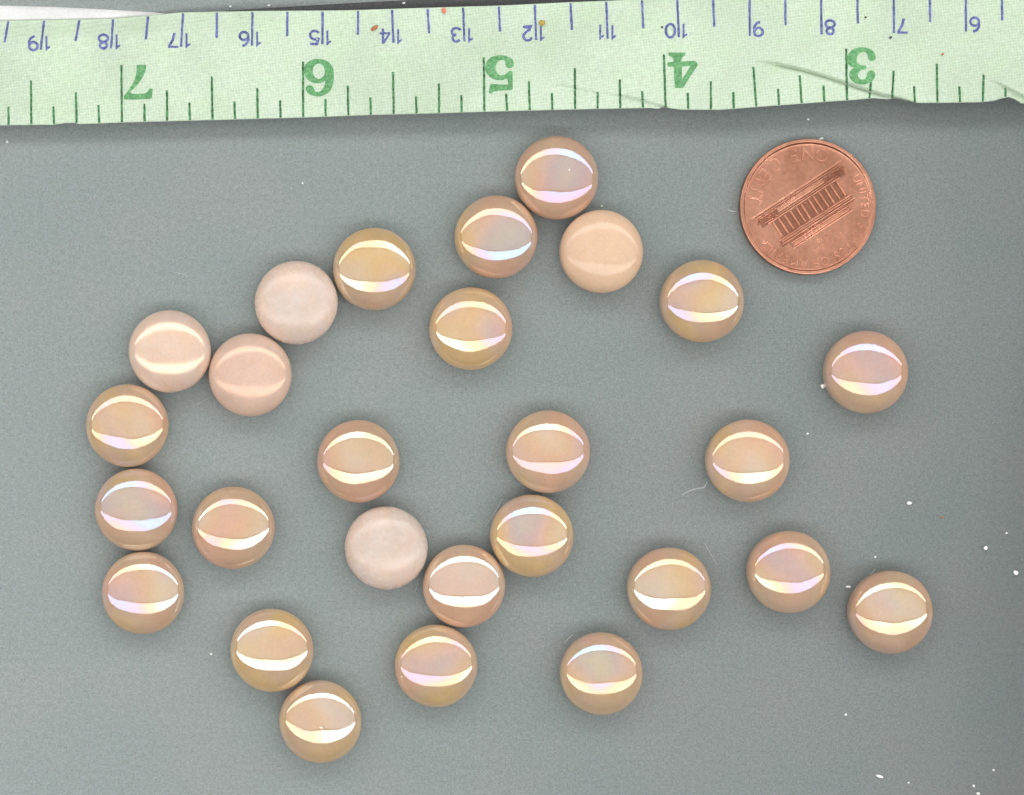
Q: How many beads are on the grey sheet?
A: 27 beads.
